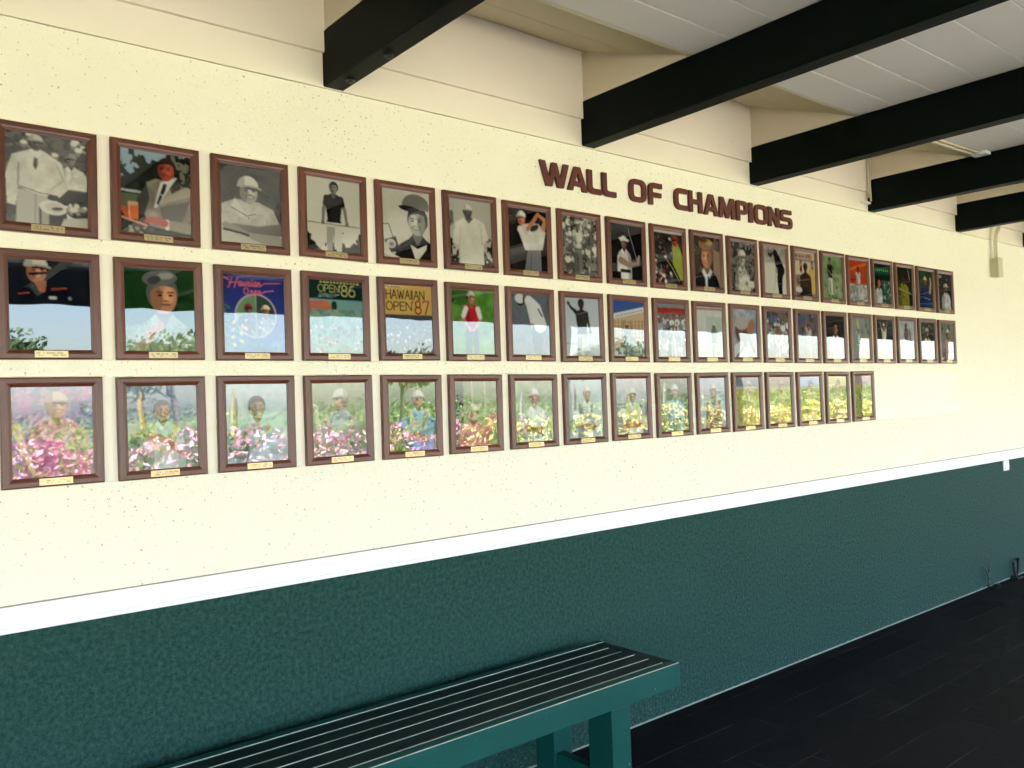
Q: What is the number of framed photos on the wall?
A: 56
